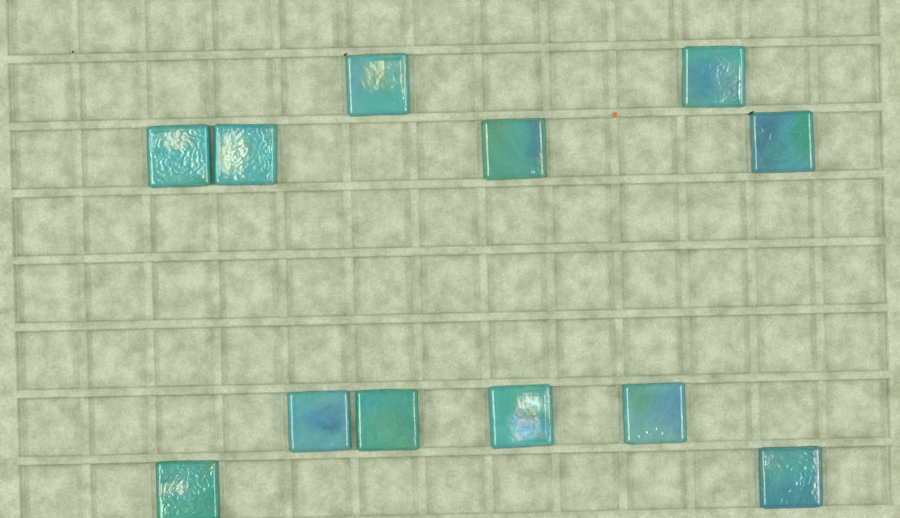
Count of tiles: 12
